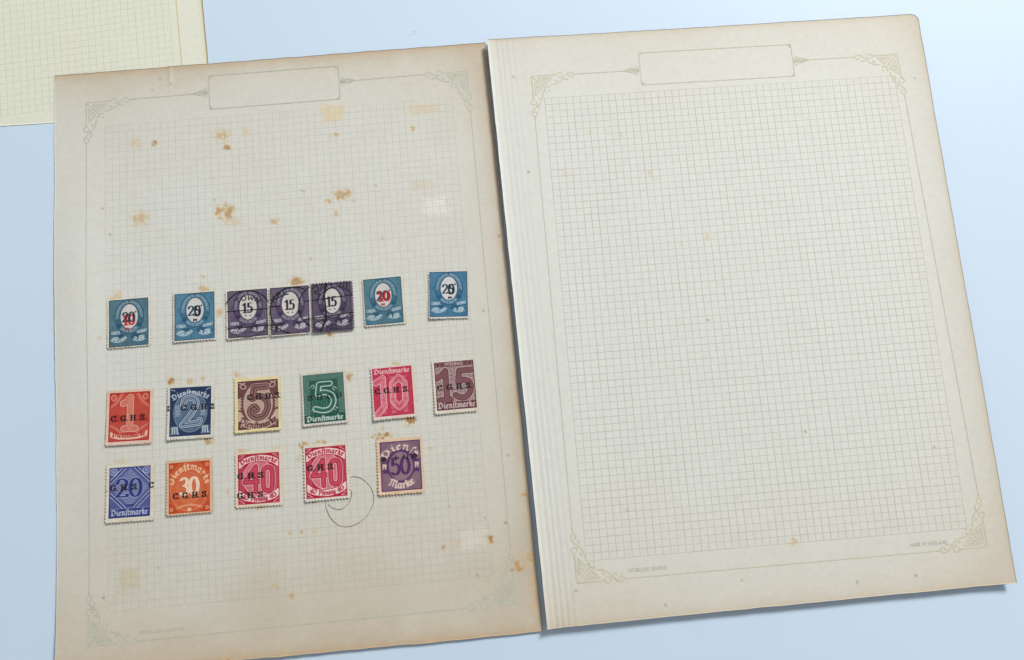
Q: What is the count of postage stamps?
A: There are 18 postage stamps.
